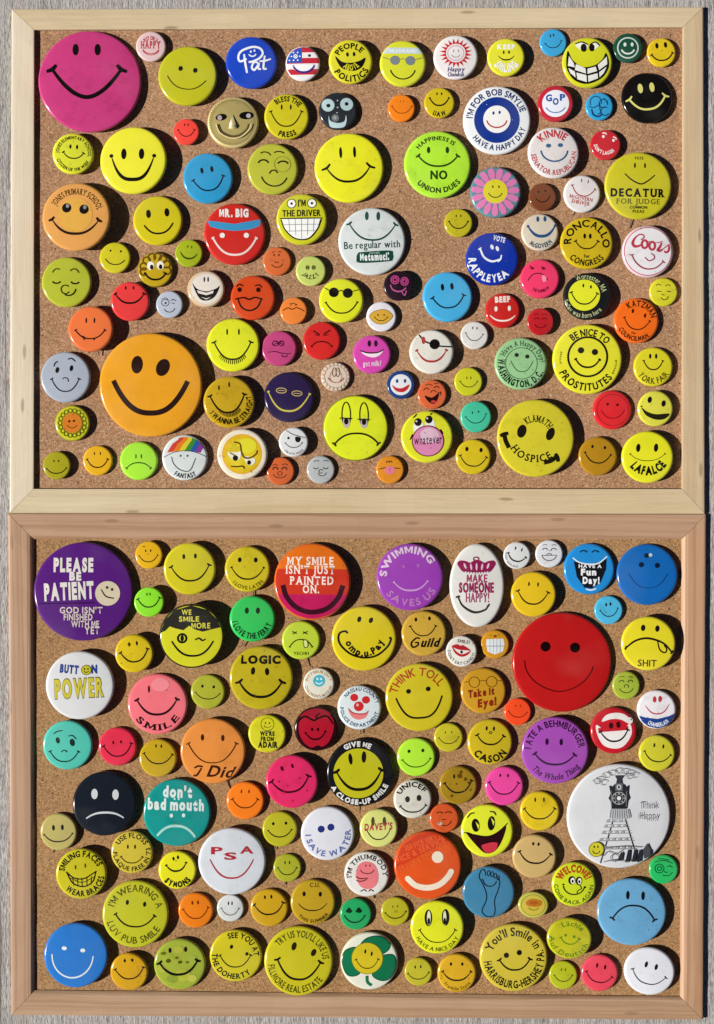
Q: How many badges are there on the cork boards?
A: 200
